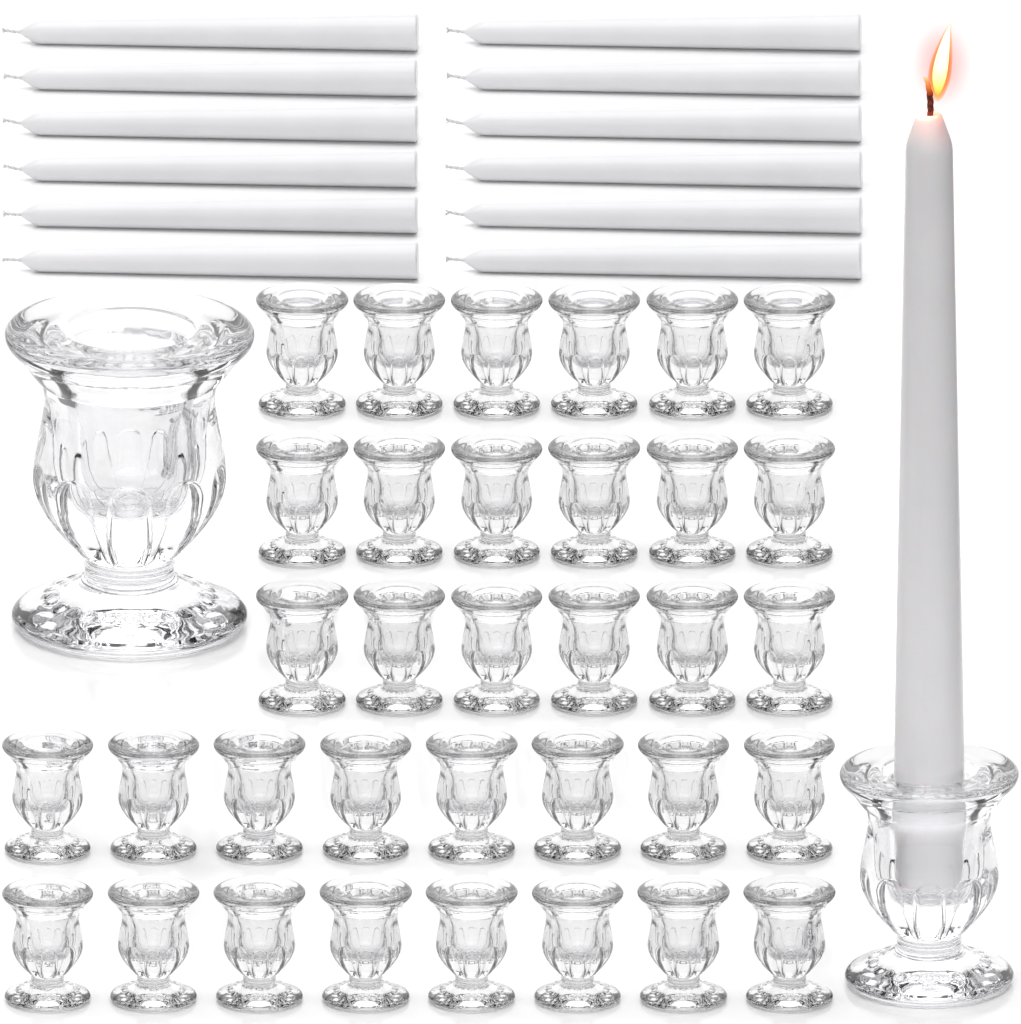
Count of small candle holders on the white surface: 34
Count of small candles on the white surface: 12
